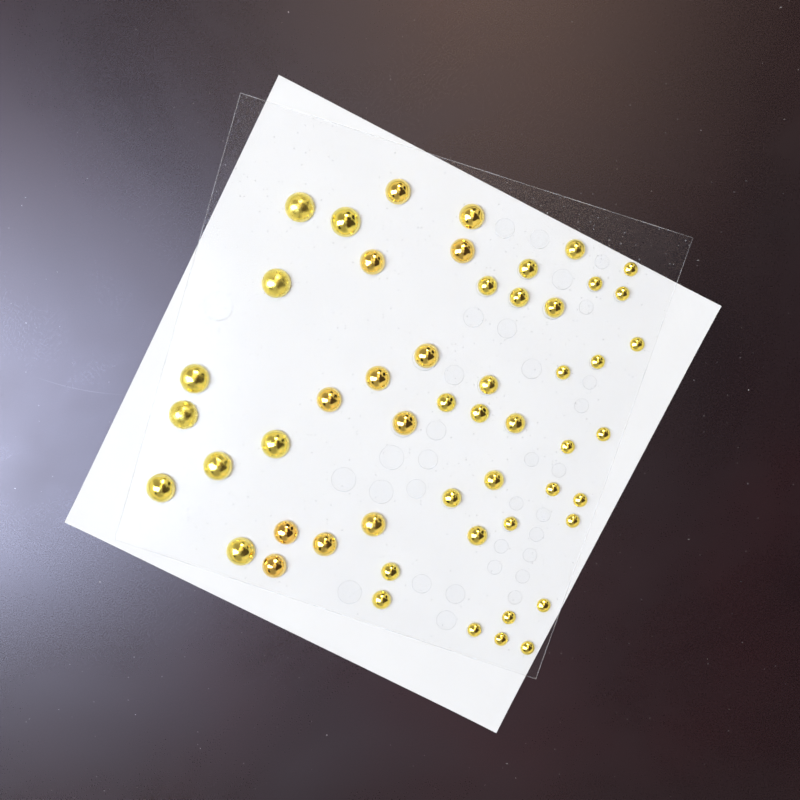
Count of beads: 52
